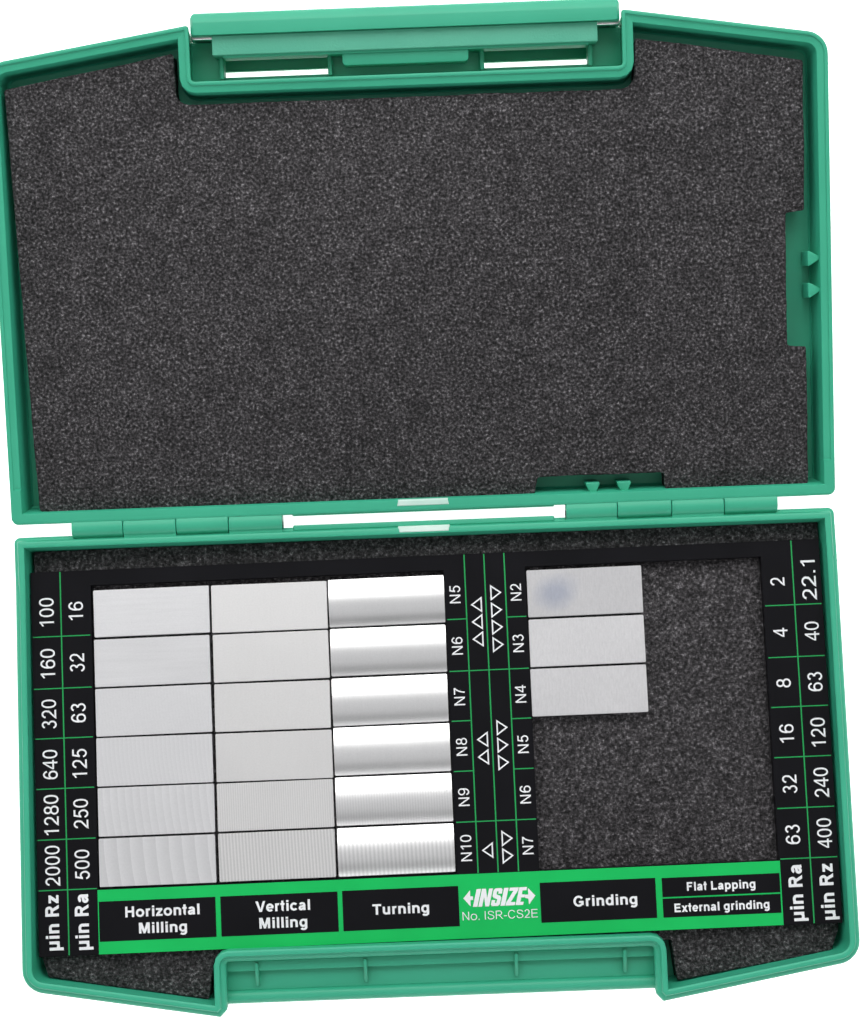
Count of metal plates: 21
